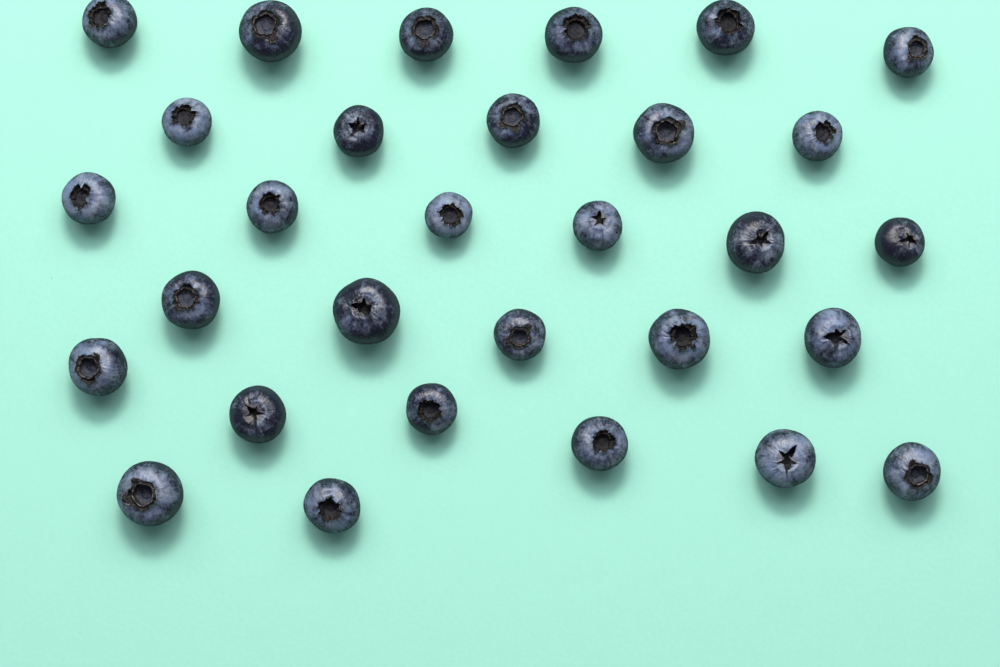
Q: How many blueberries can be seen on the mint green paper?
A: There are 30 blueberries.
